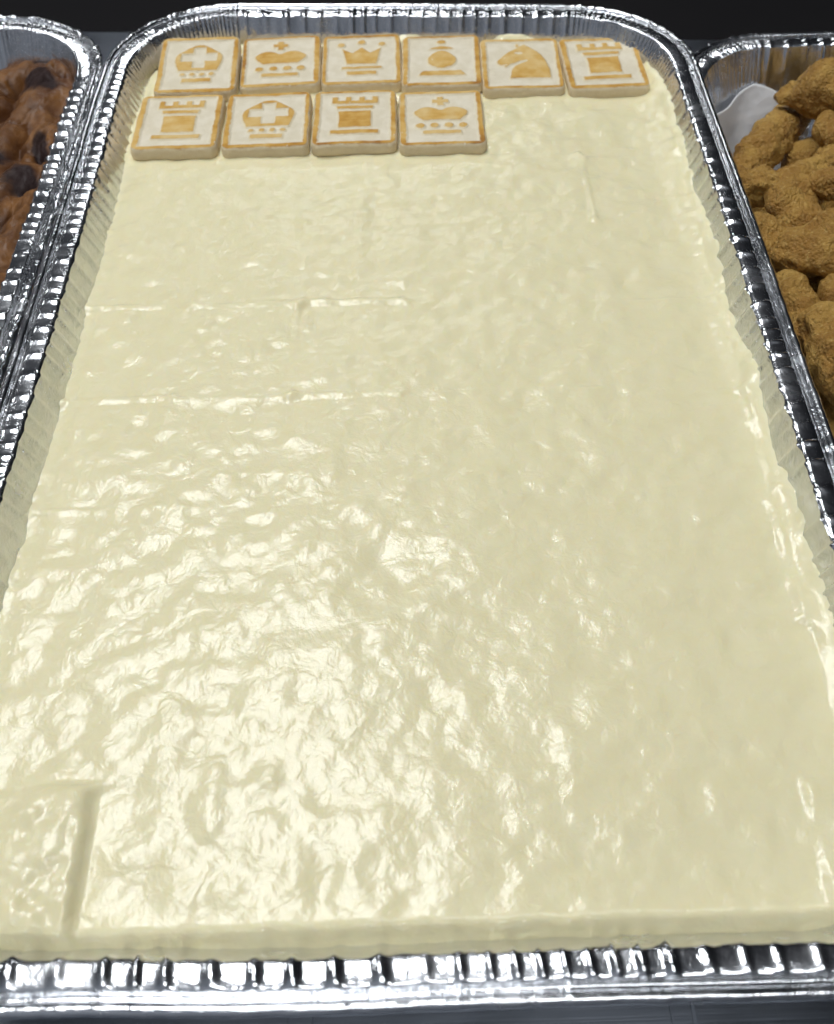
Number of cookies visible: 10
